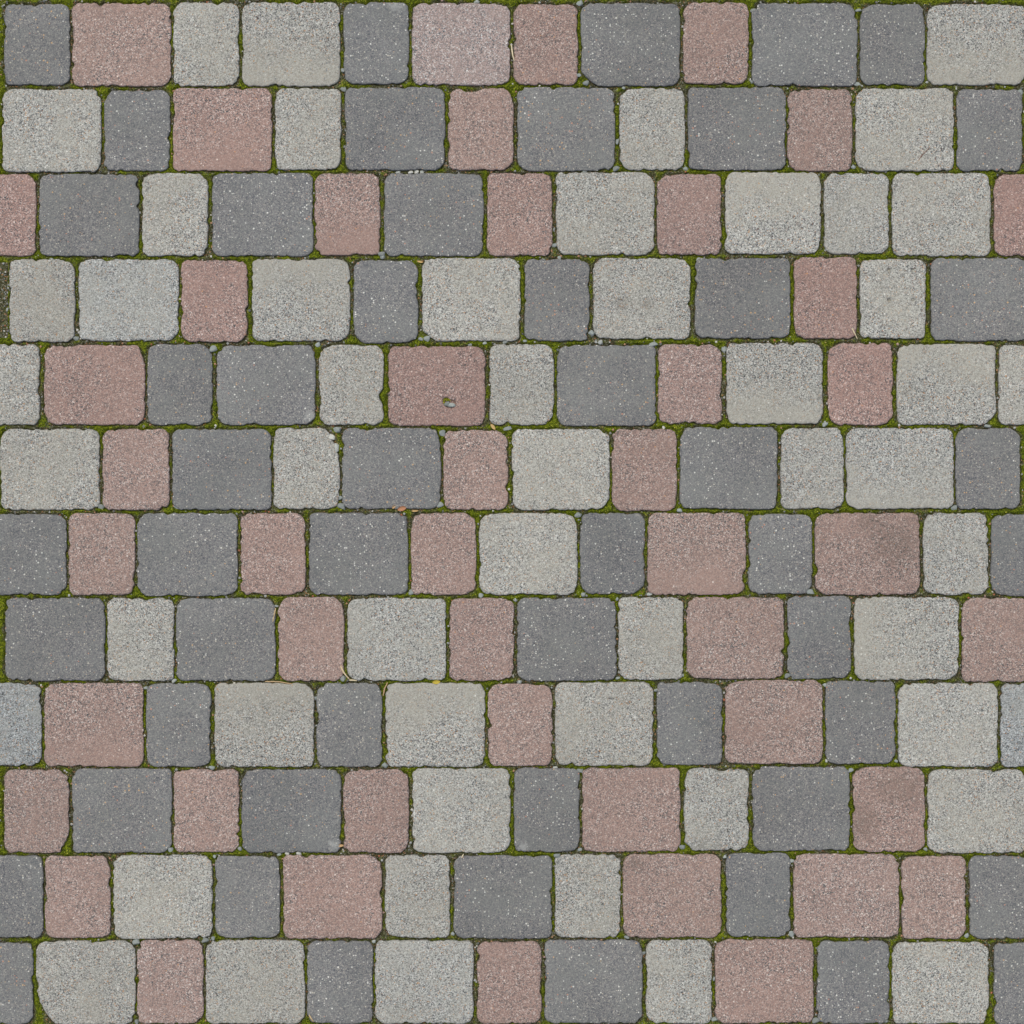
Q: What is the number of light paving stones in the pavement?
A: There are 52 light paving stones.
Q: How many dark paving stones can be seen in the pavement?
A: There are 52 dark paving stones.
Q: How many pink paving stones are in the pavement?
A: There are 46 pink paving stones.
